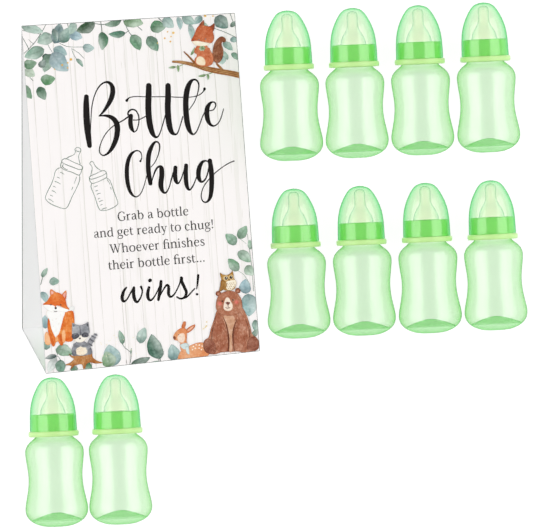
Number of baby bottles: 10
